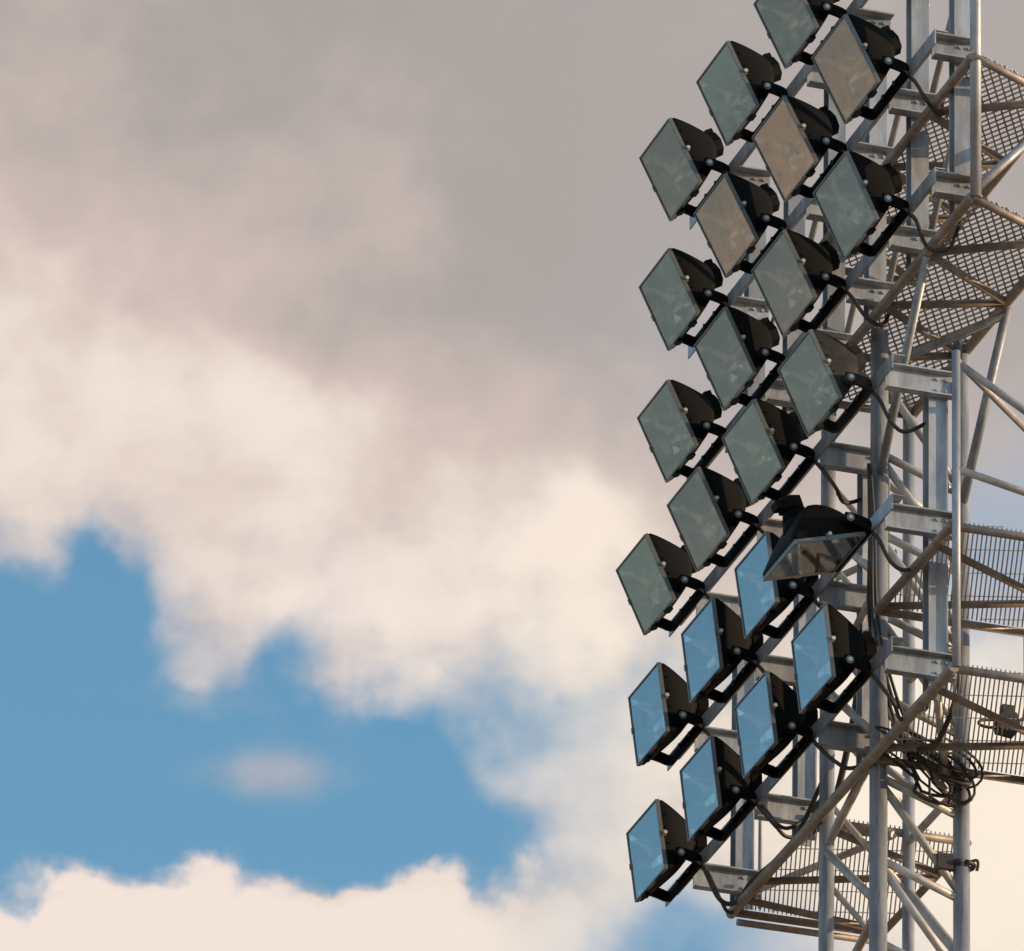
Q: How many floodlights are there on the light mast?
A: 23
